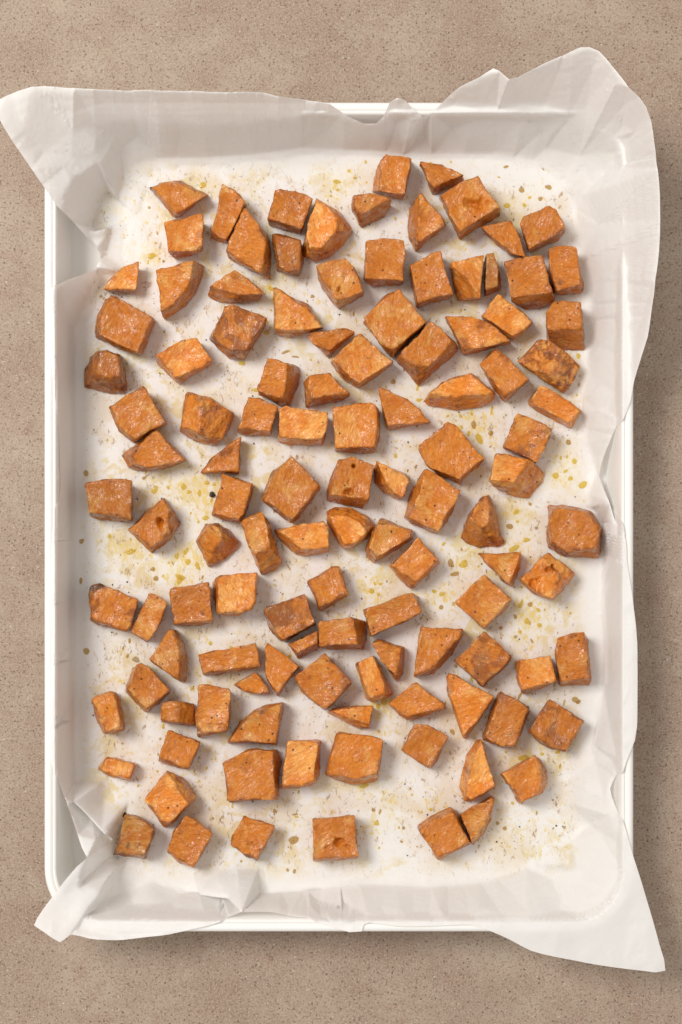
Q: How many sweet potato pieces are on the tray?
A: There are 116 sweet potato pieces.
